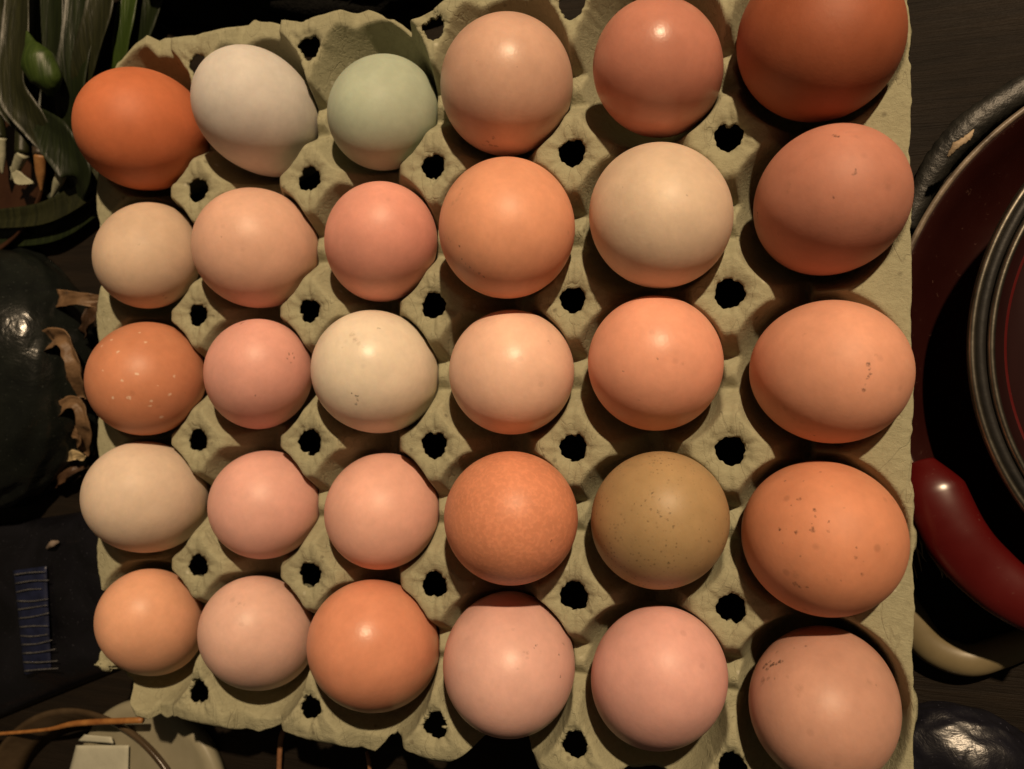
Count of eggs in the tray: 30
